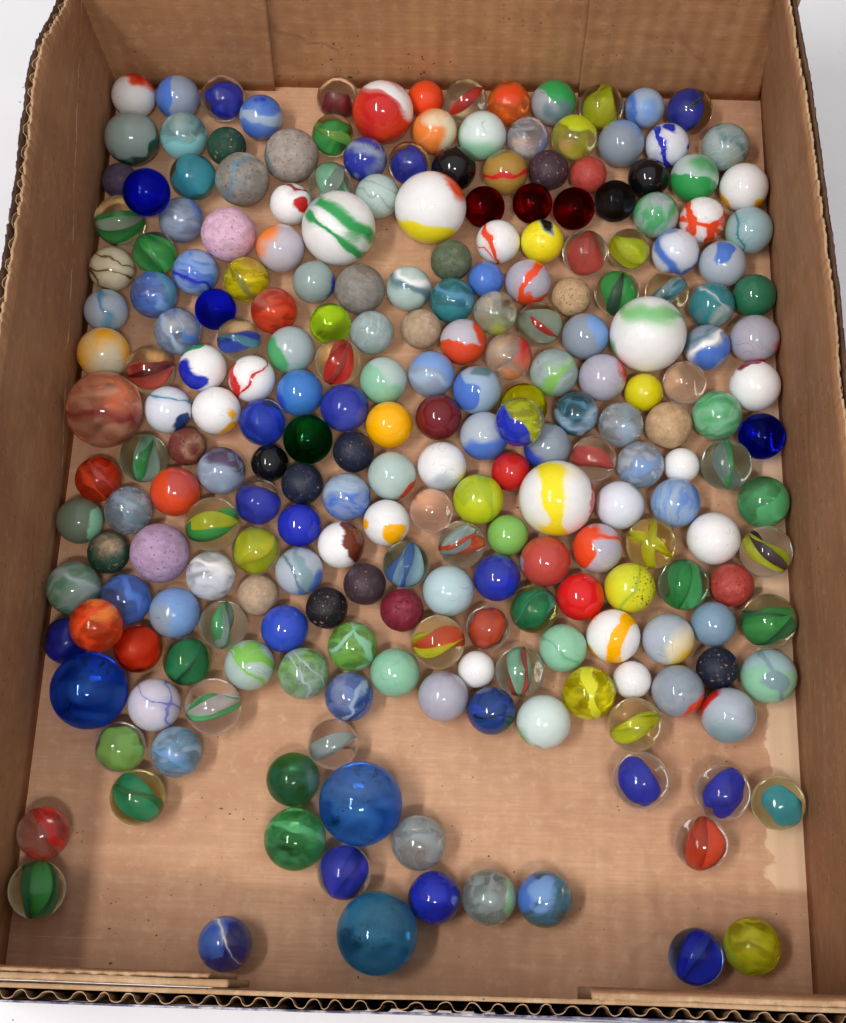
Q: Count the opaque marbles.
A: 133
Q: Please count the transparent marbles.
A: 103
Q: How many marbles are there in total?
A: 236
